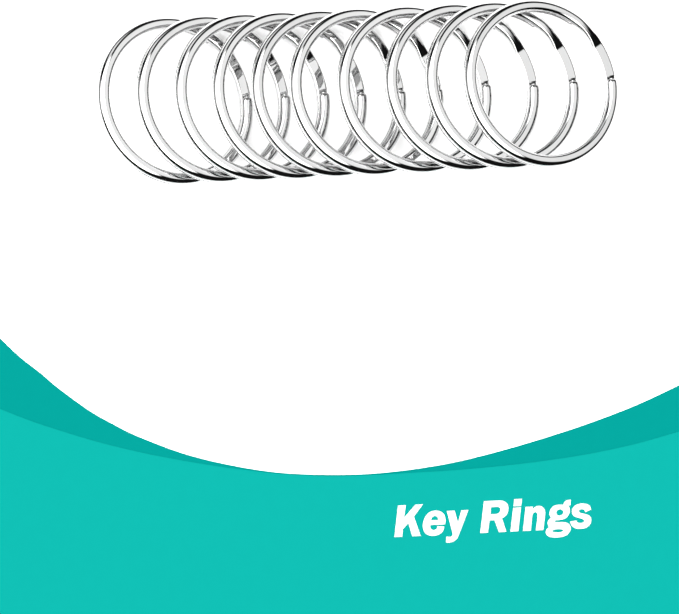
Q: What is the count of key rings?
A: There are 10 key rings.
